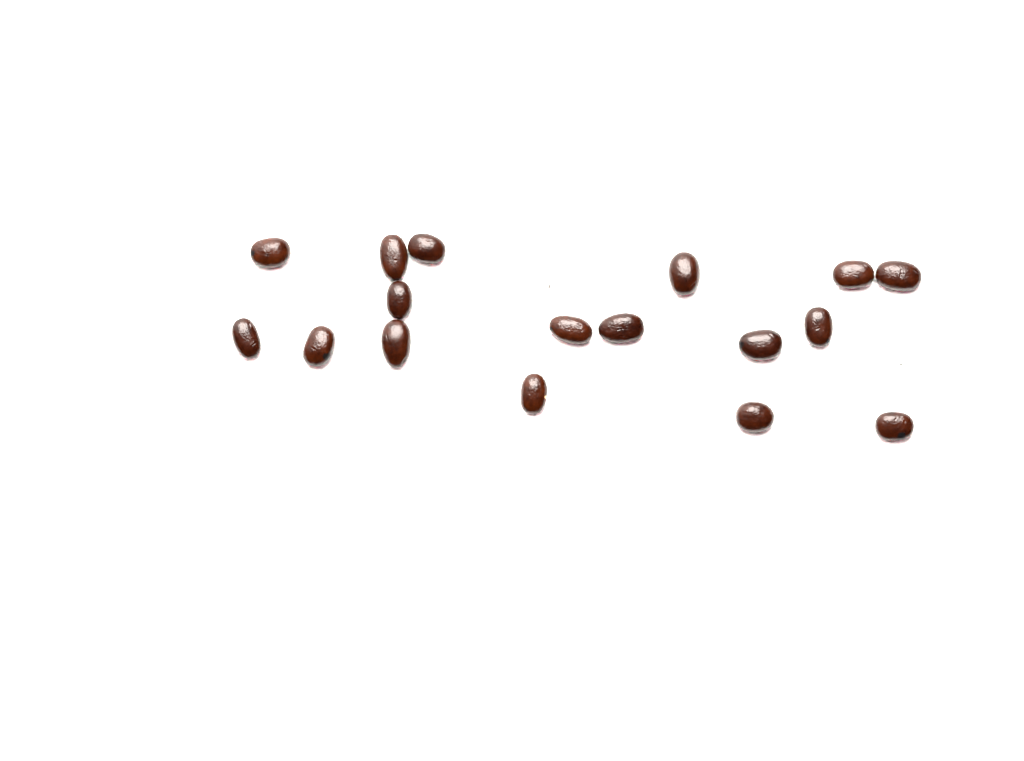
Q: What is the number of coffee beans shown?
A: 17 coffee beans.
